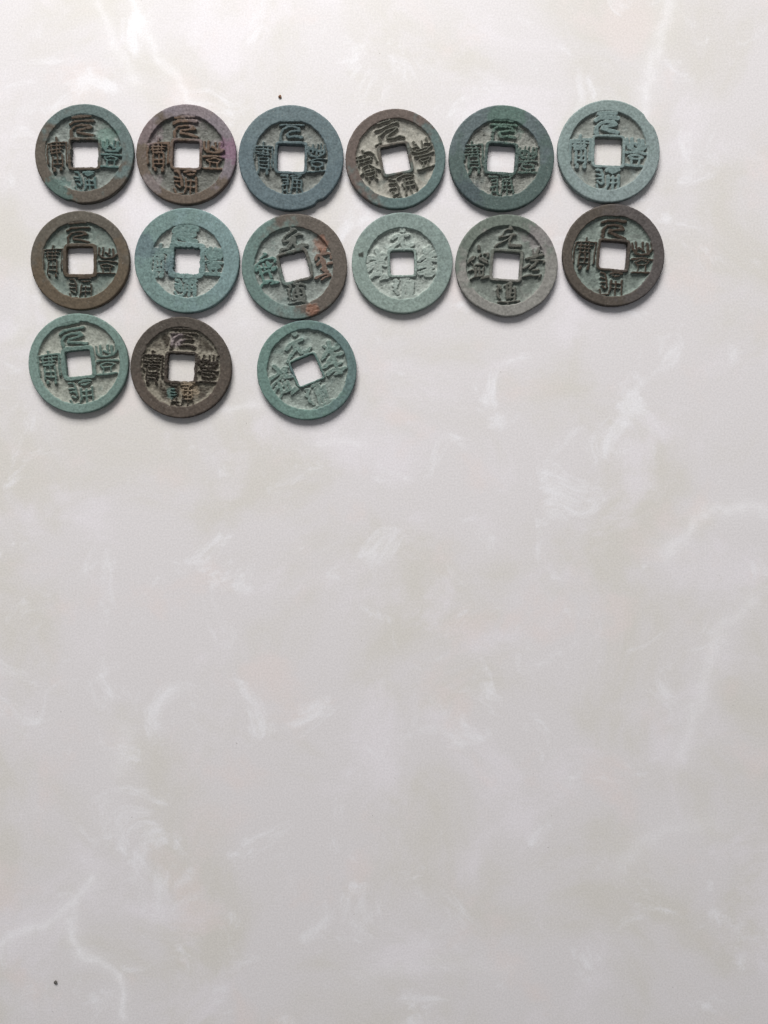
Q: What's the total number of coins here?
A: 15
